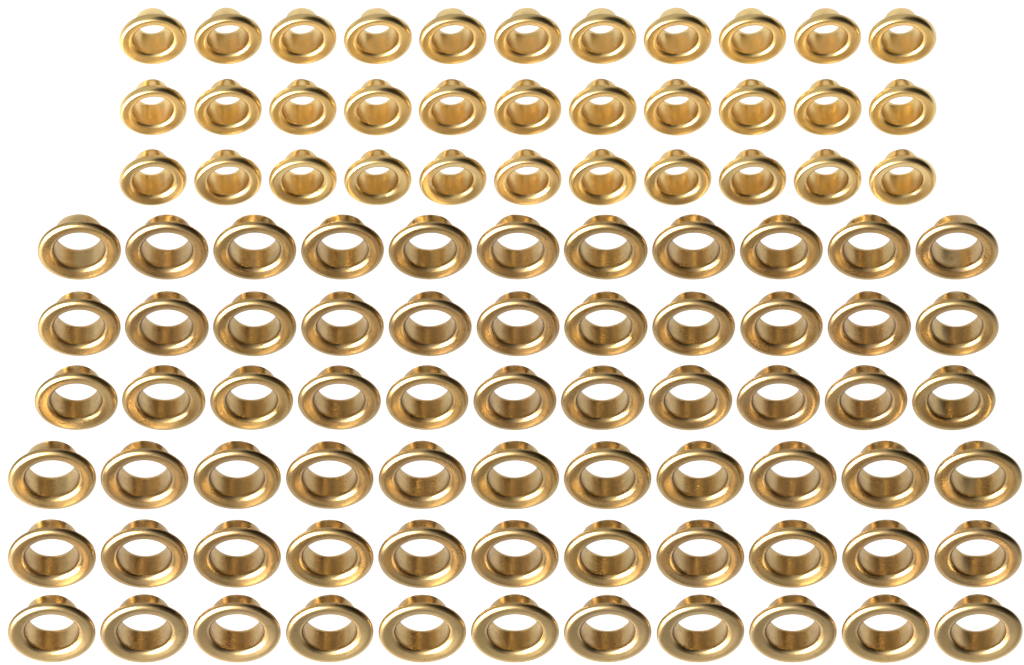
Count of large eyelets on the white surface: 66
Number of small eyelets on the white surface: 33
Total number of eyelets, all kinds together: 99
